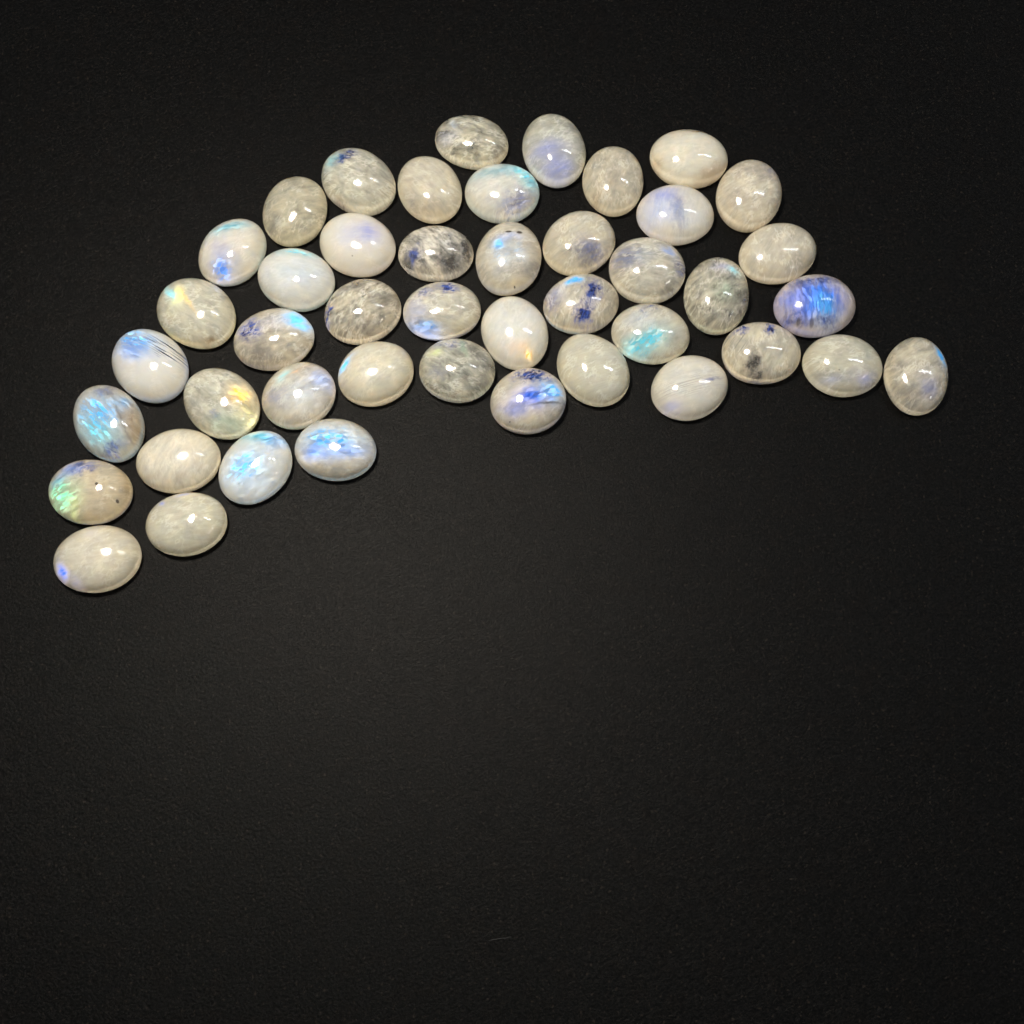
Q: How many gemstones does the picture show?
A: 45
